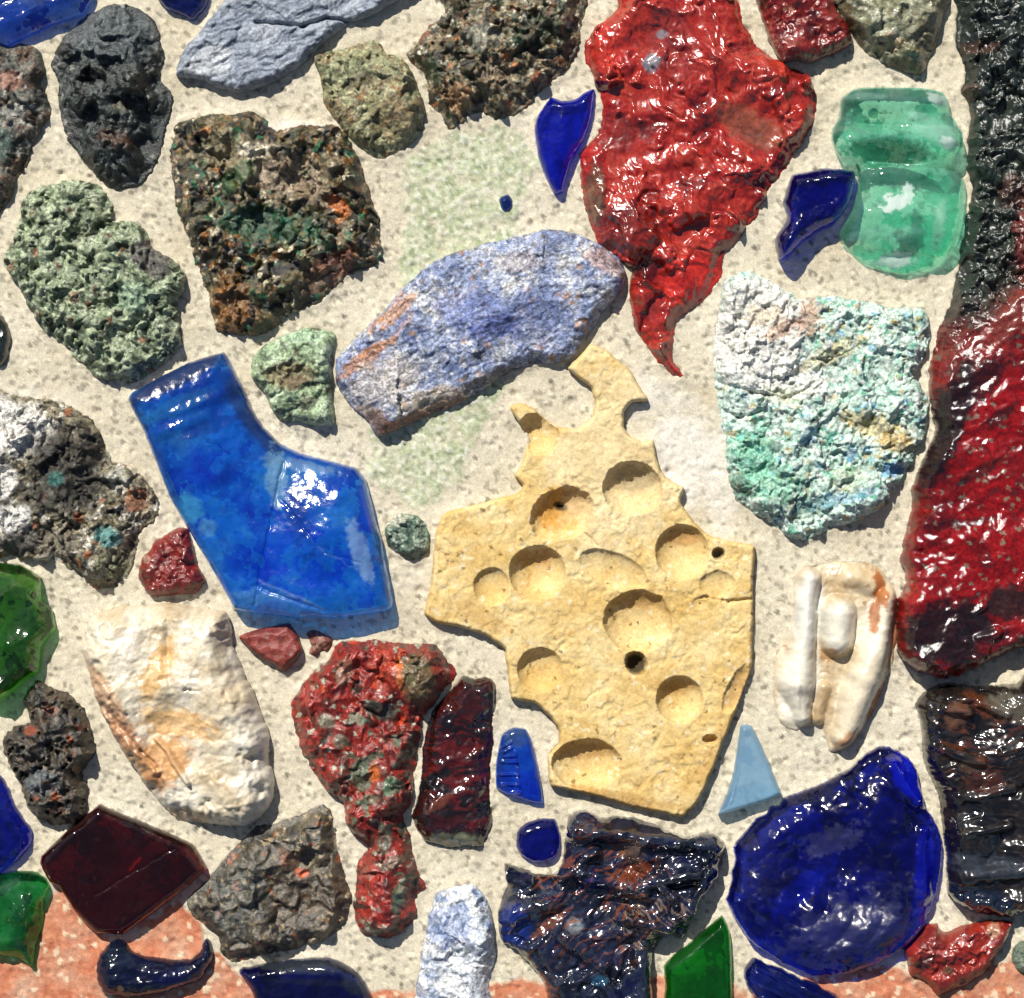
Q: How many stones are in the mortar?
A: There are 32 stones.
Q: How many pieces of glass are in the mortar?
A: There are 19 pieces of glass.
